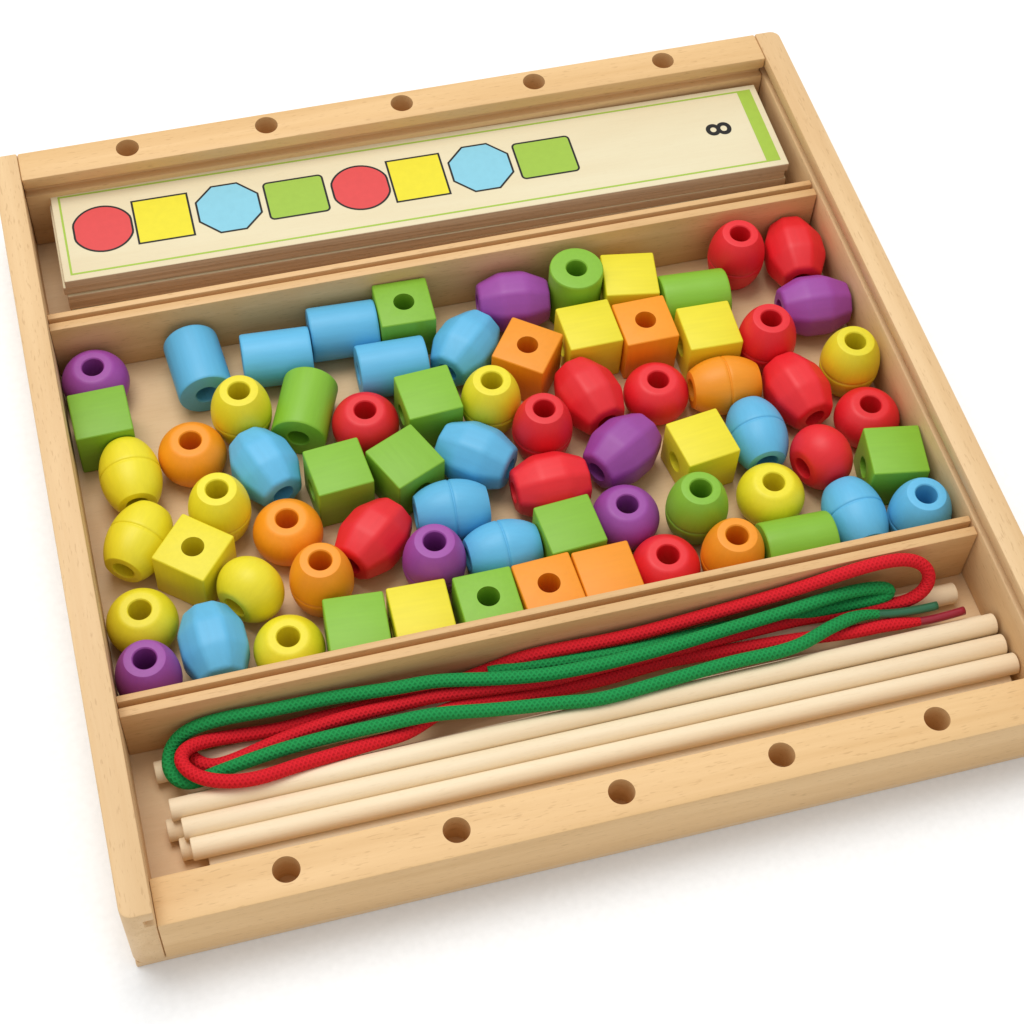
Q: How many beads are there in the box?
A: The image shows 72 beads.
